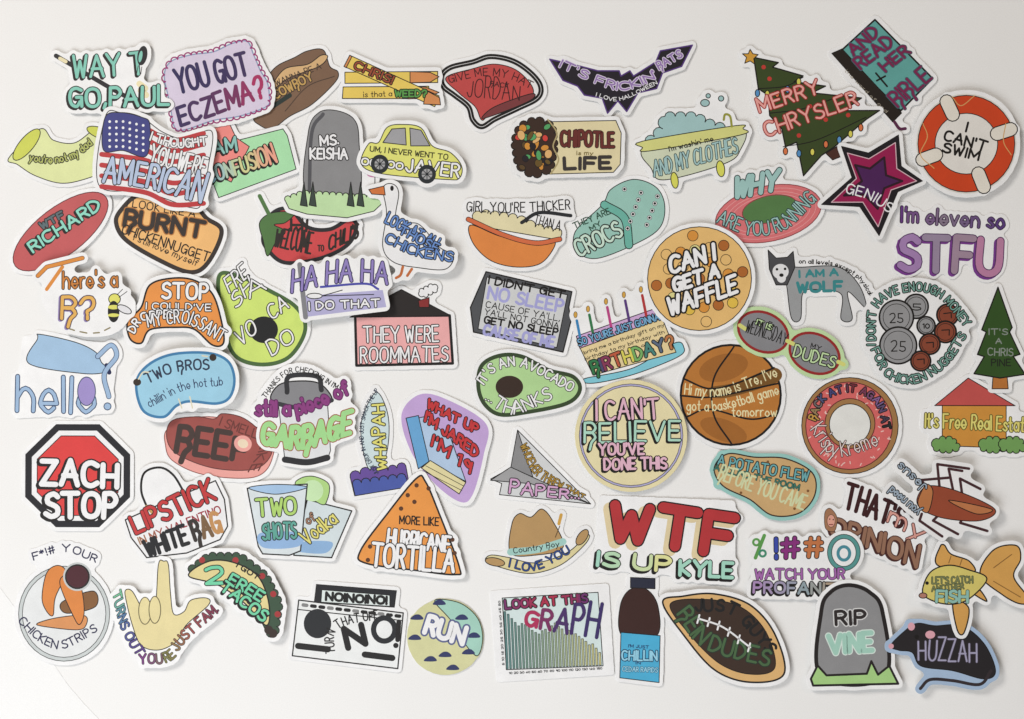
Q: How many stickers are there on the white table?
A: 70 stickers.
